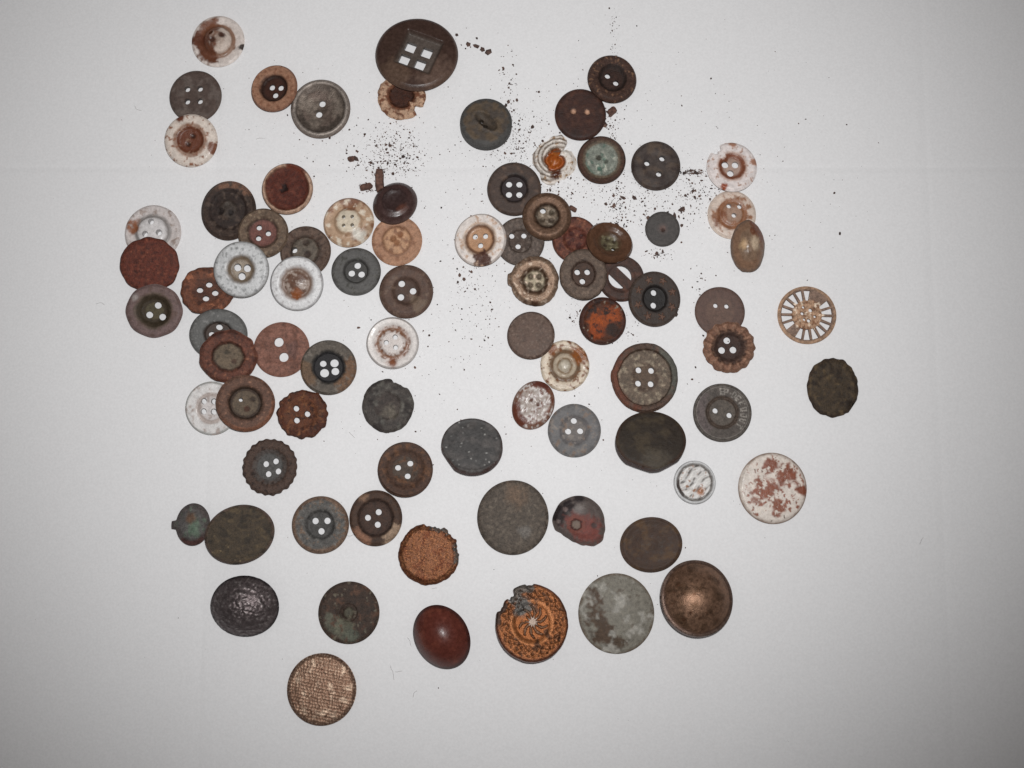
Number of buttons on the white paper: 83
